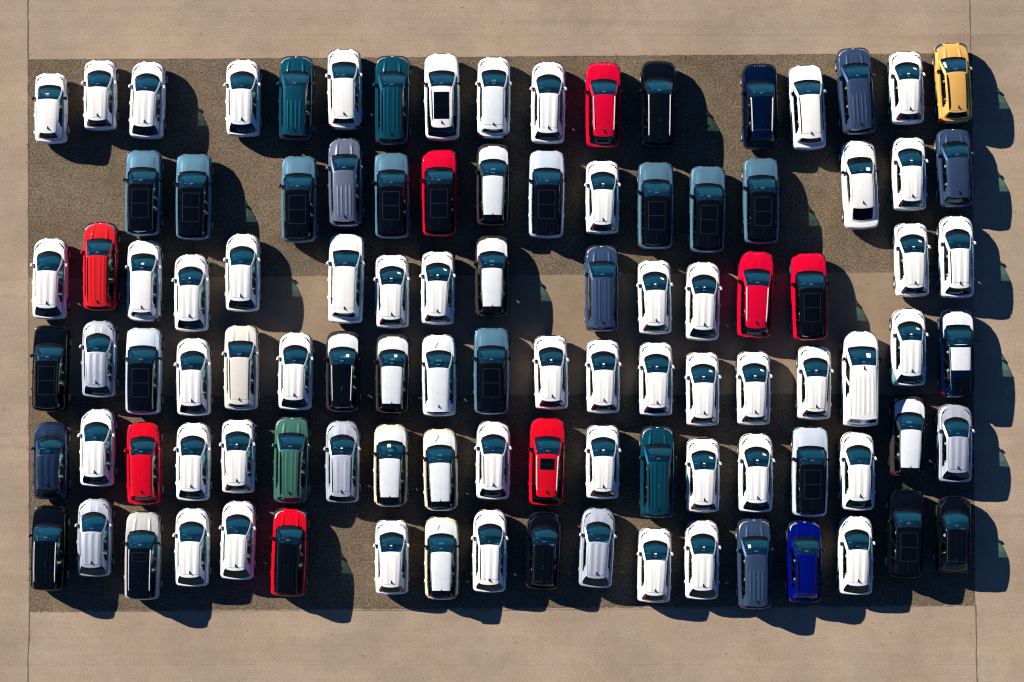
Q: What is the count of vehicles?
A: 104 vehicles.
